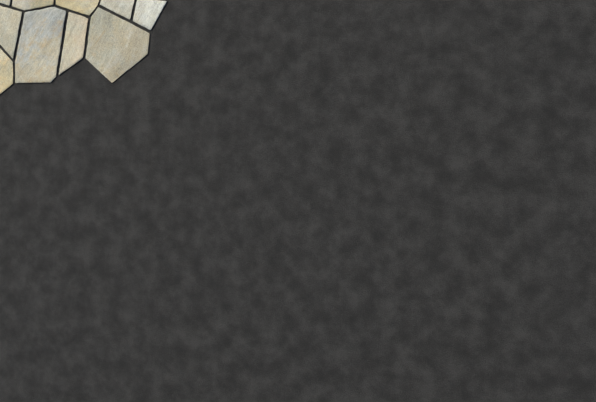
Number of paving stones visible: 10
